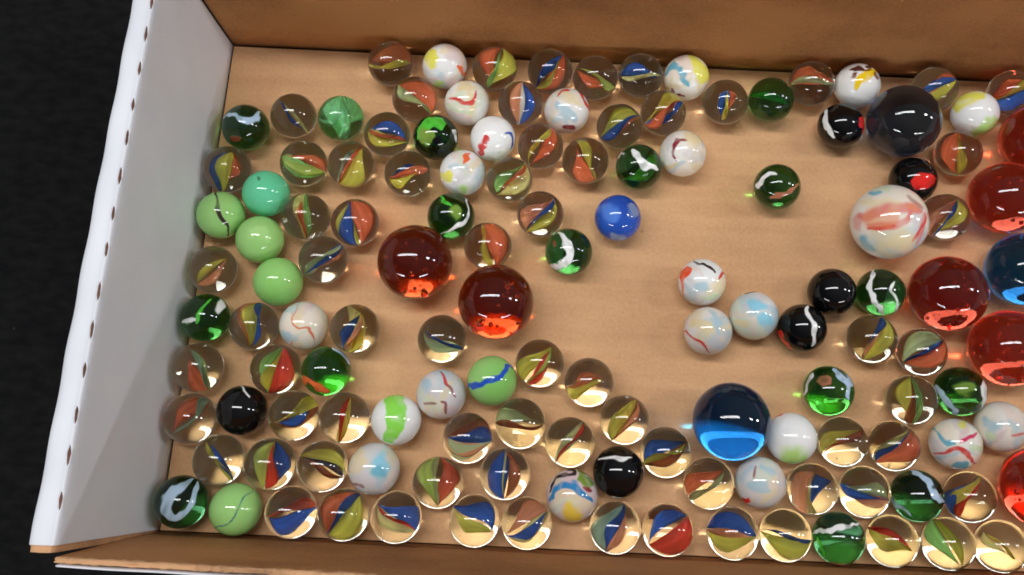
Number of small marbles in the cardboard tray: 121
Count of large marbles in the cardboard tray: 11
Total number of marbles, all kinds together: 132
